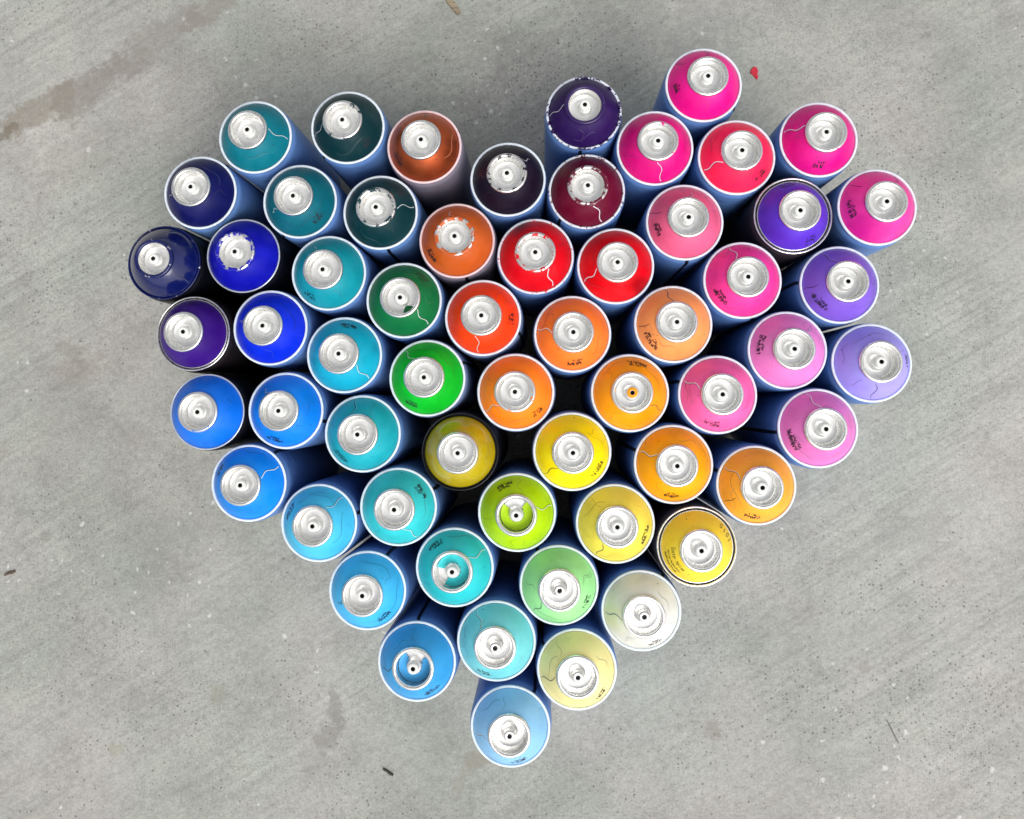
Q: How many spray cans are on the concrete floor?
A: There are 59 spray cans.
